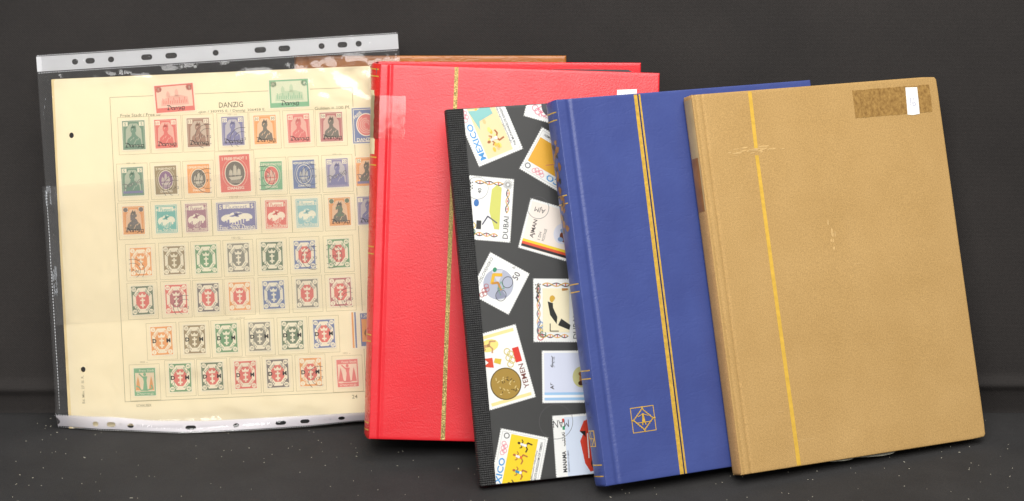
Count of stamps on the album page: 54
